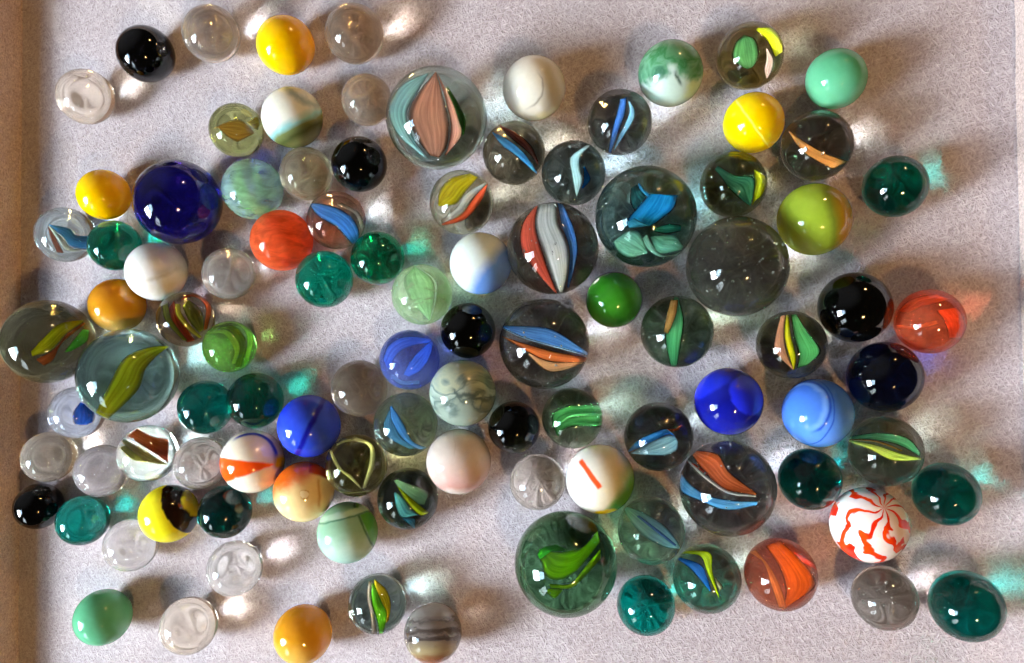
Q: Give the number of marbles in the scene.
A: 101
